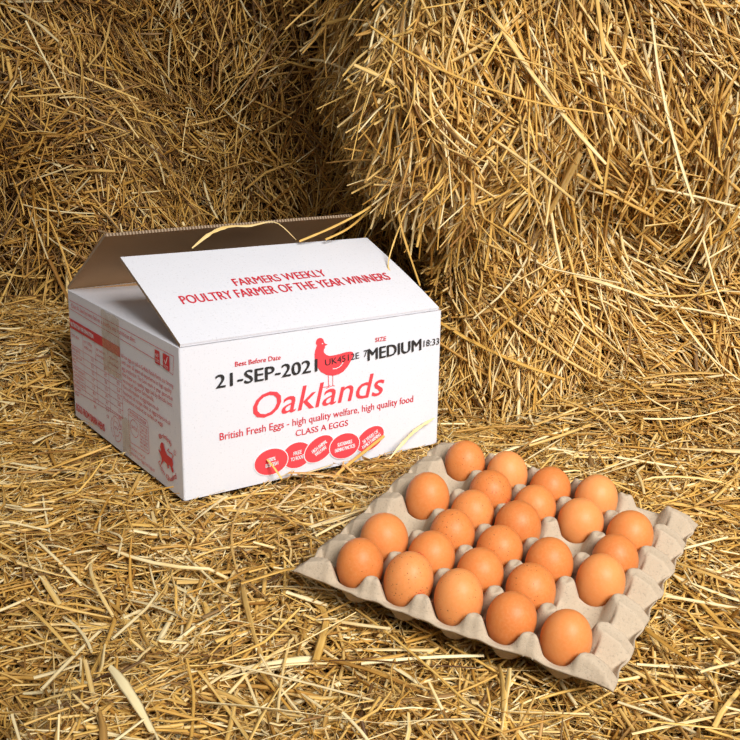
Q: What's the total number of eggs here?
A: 25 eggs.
